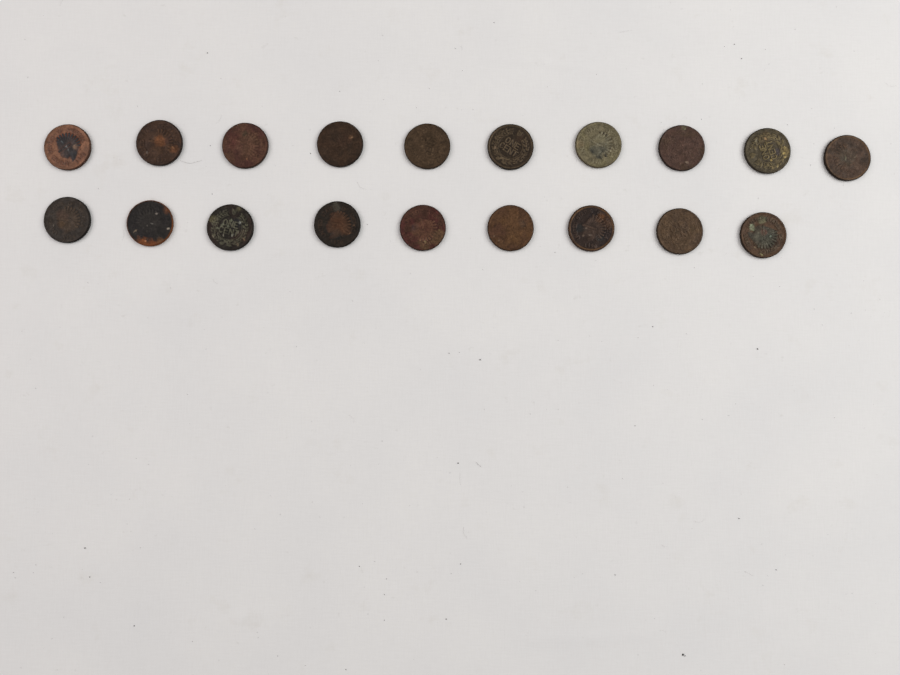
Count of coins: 19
